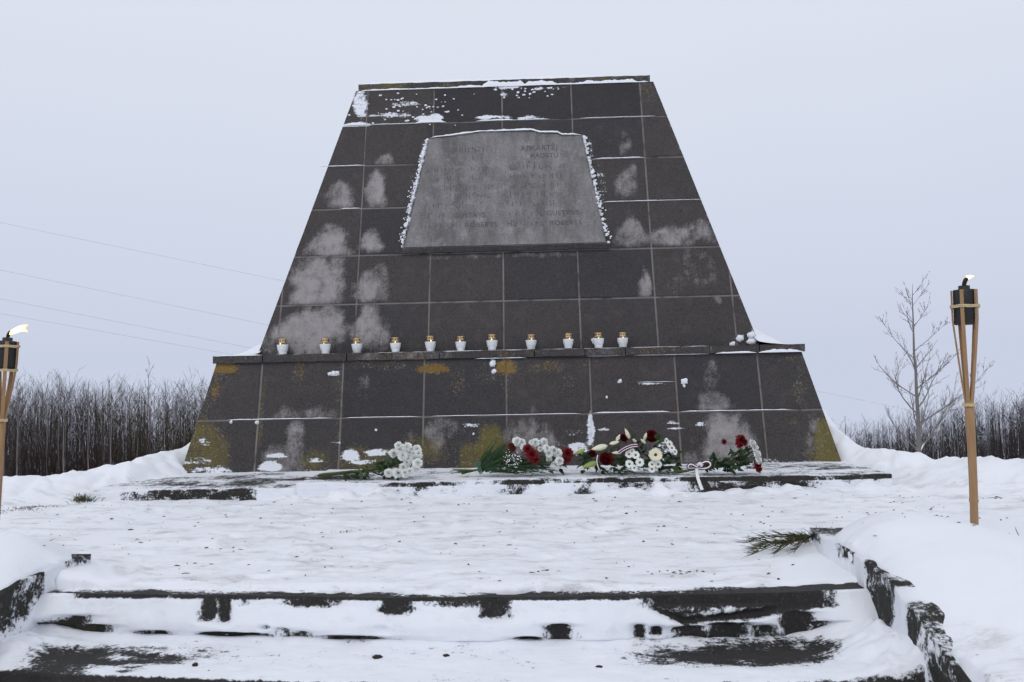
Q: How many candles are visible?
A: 11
